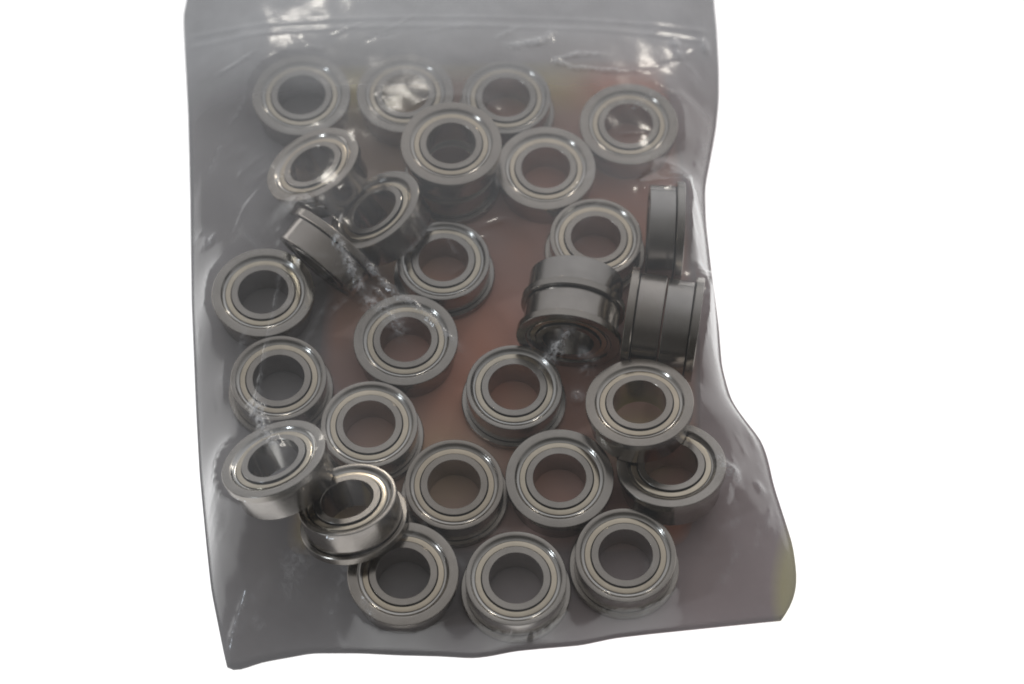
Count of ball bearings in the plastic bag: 31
